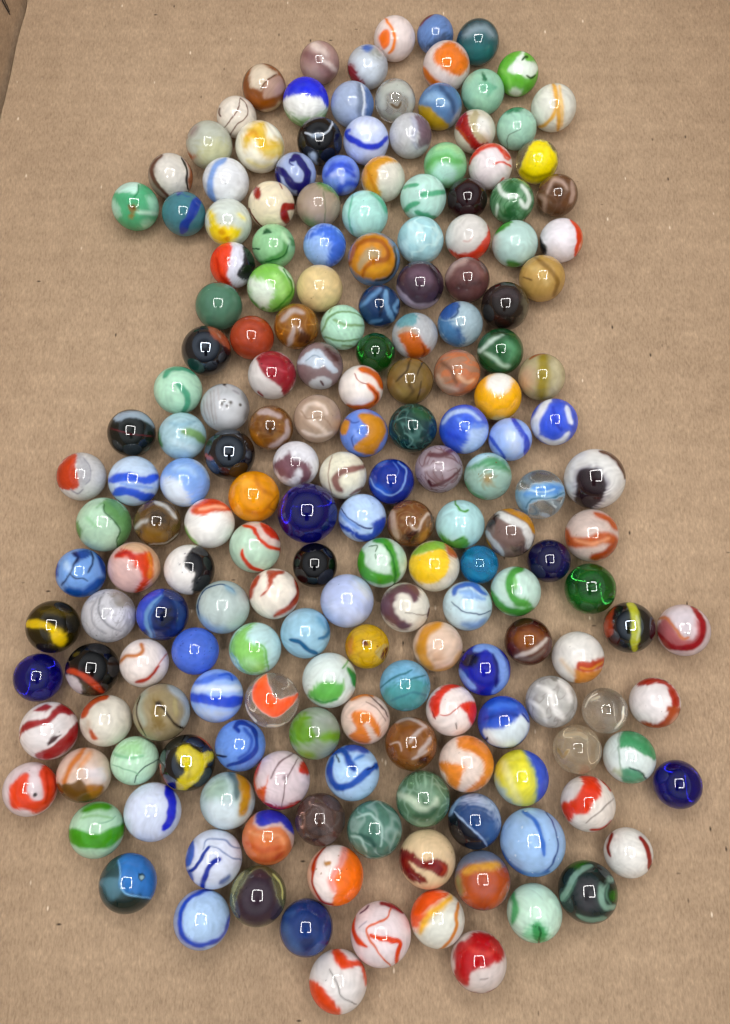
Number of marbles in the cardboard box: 187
